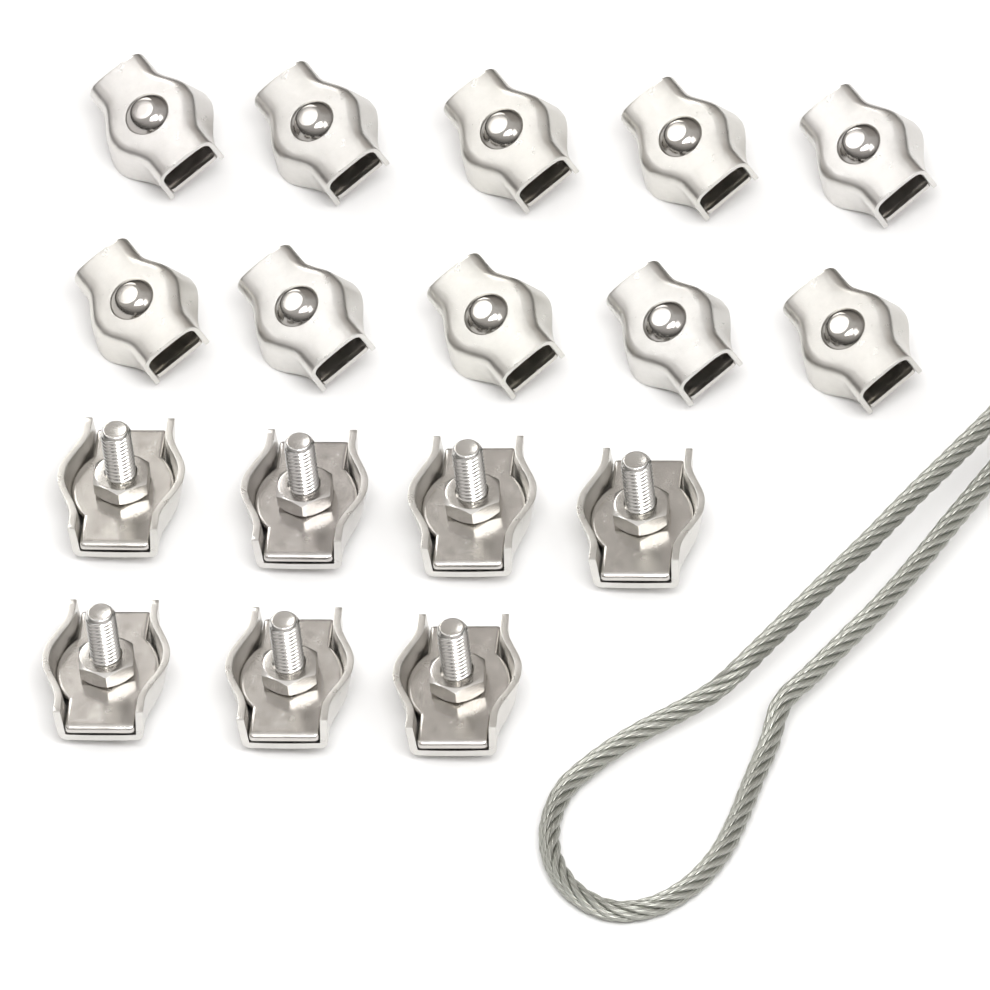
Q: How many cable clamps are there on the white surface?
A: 17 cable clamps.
